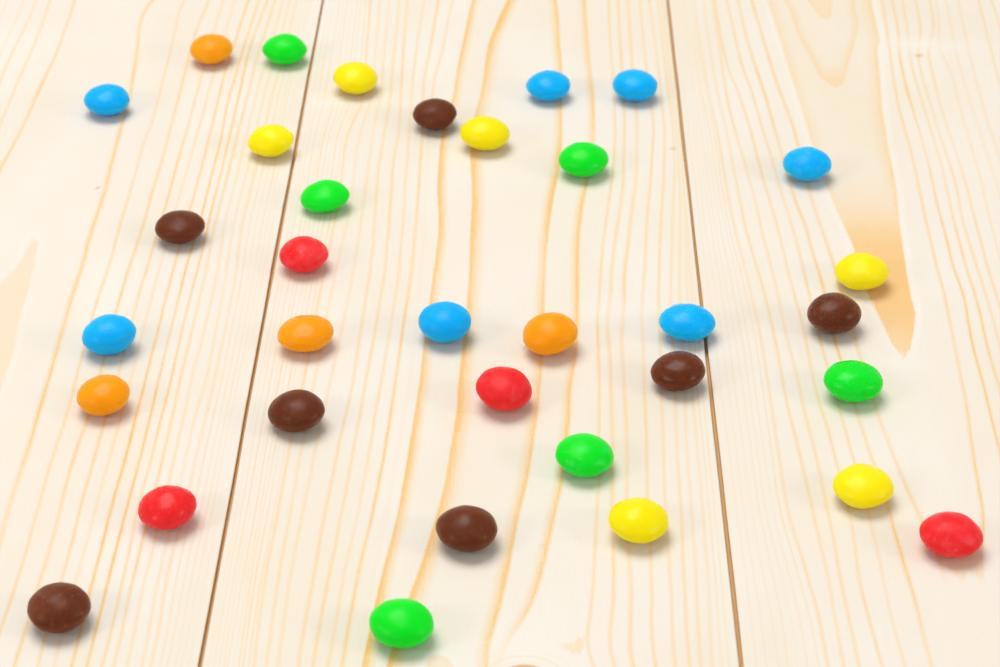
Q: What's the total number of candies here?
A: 34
